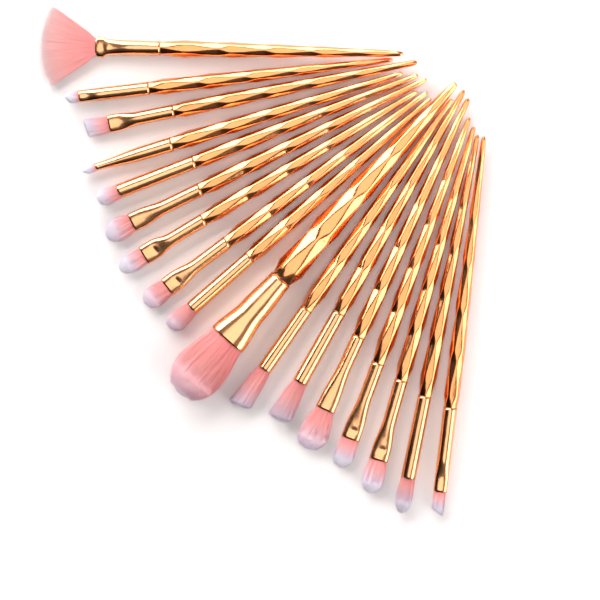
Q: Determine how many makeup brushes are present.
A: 17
